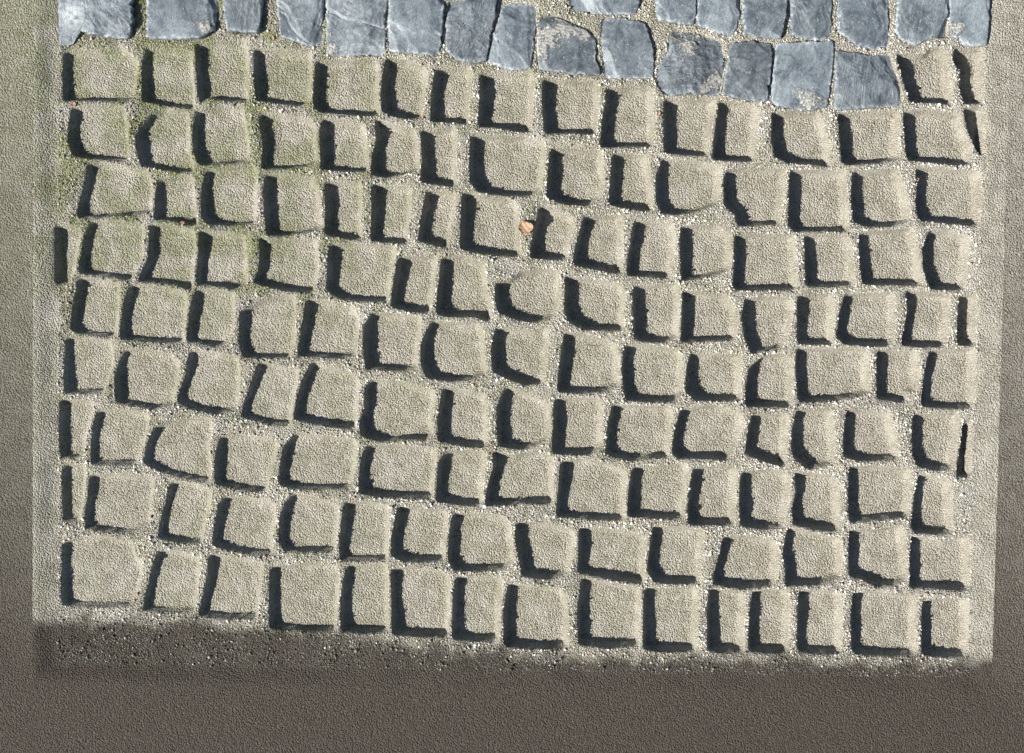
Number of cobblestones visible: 22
